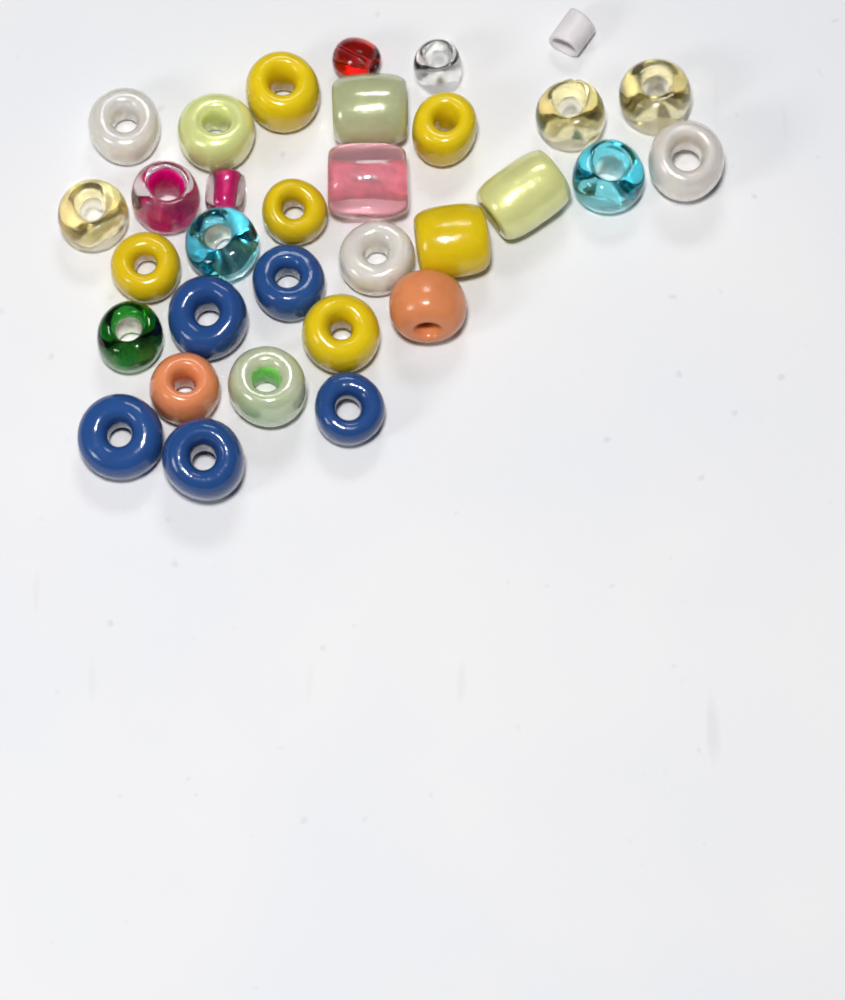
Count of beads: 32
